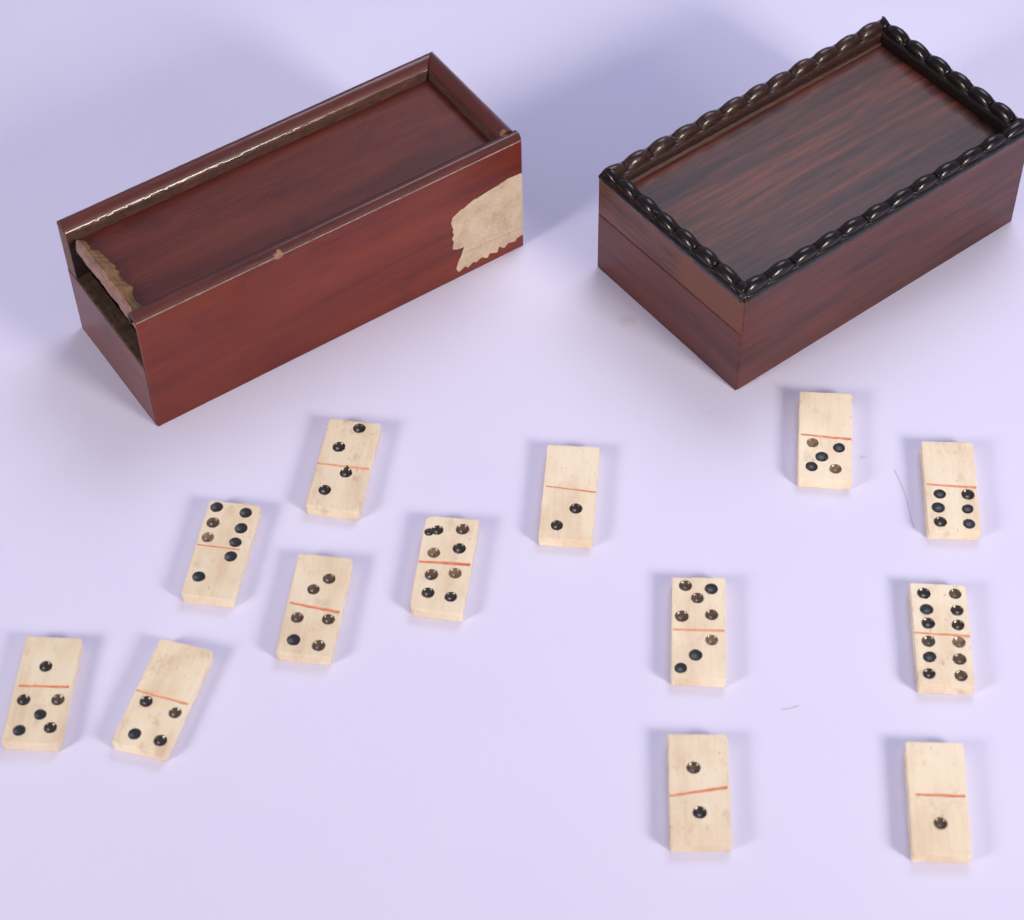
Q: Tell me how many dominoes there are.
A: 13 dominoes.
